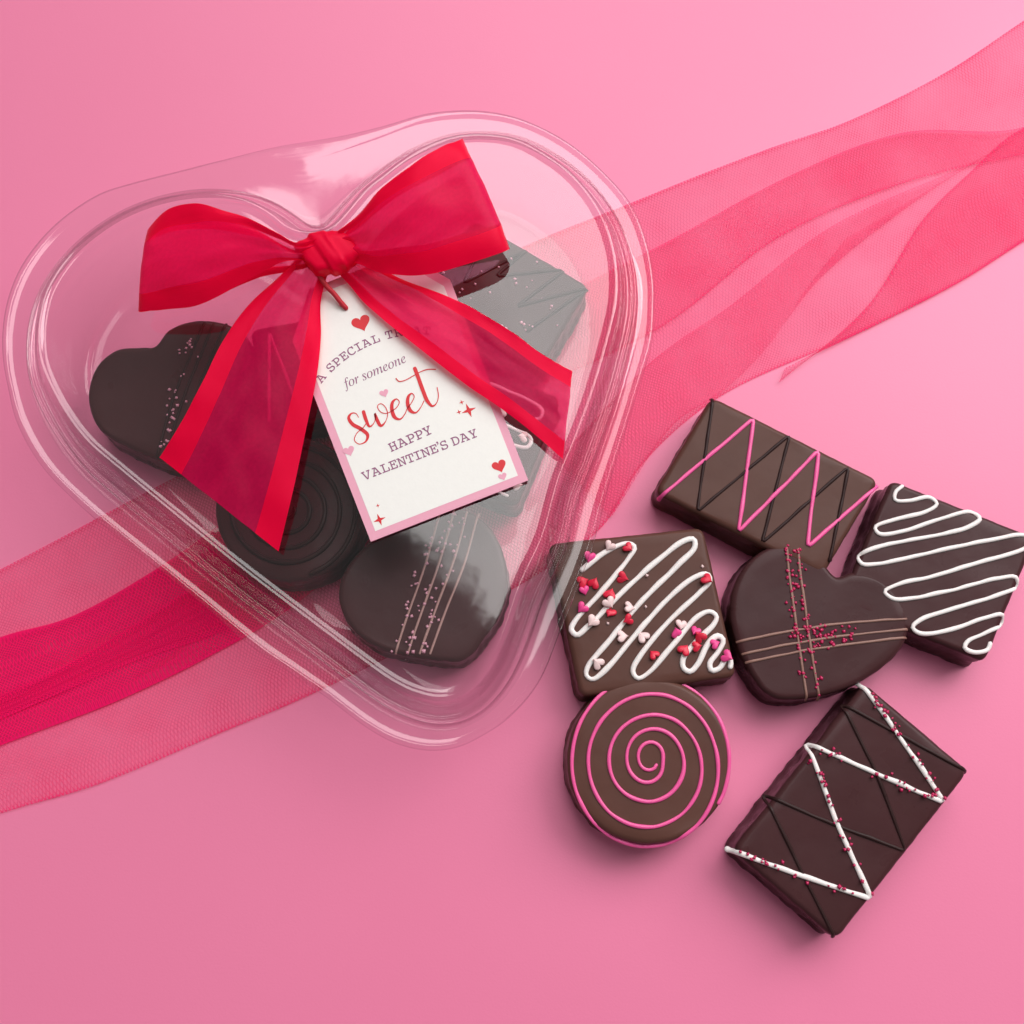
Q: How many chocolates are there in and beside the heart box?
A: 12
